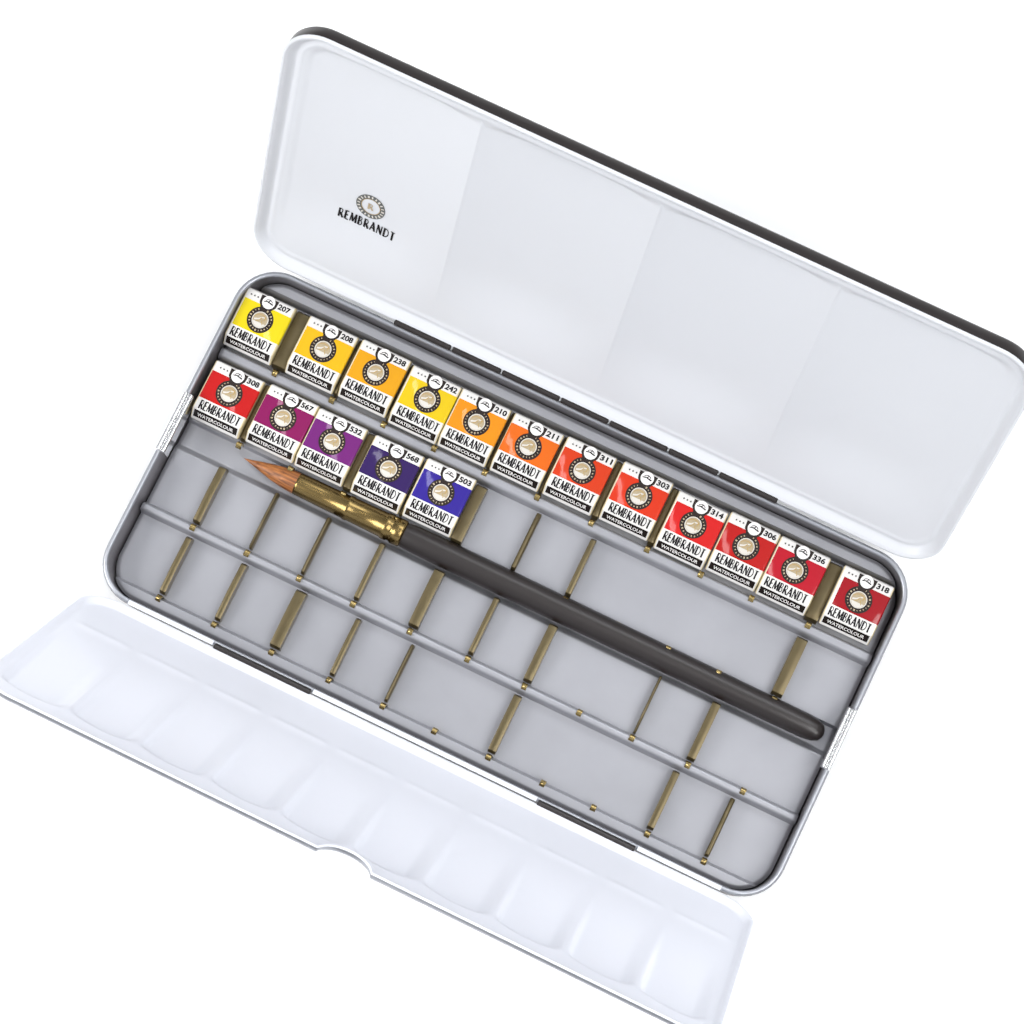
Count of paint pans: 17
